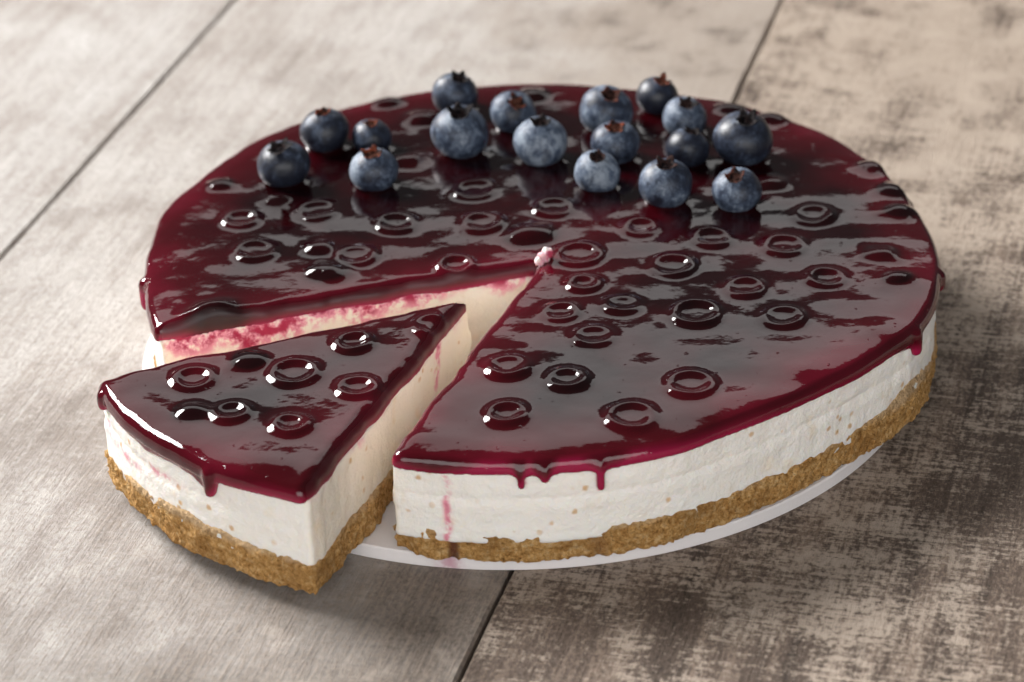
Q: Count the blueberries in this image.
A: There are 17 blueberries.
